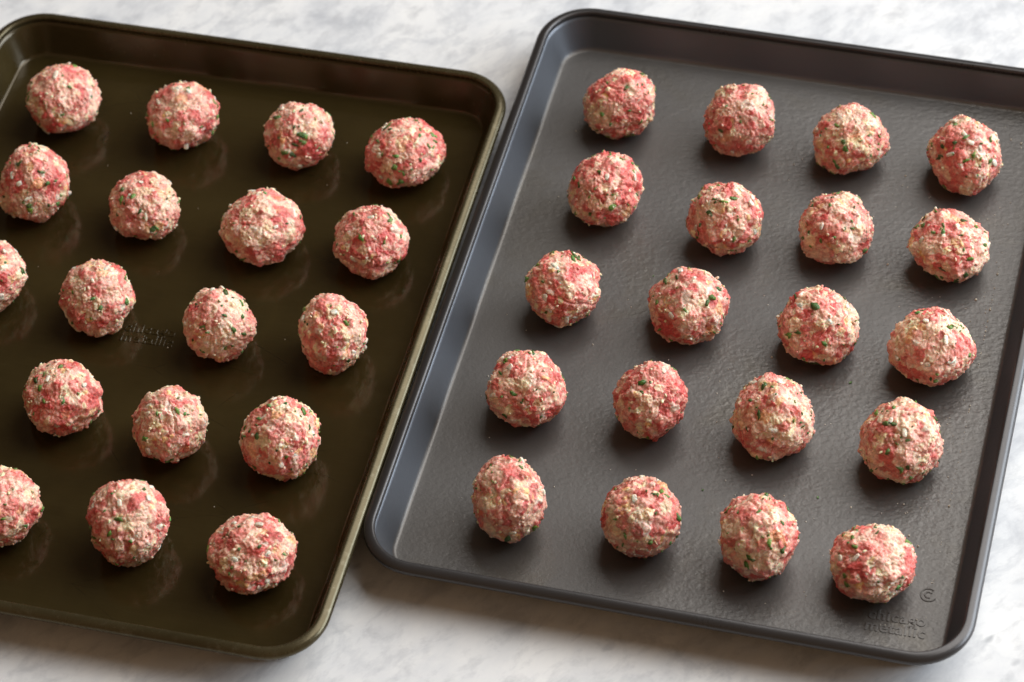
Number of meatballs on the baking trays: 38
